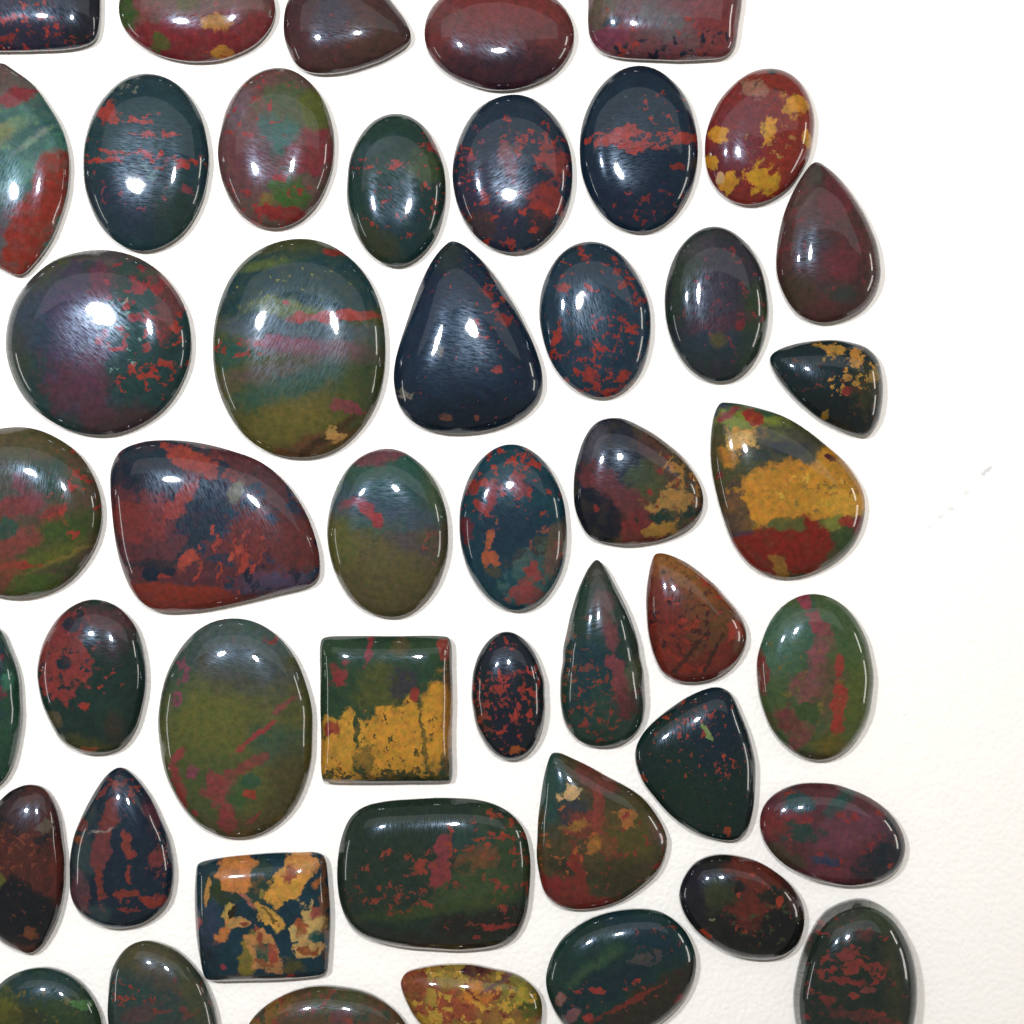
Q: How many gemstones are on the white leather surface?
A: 47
